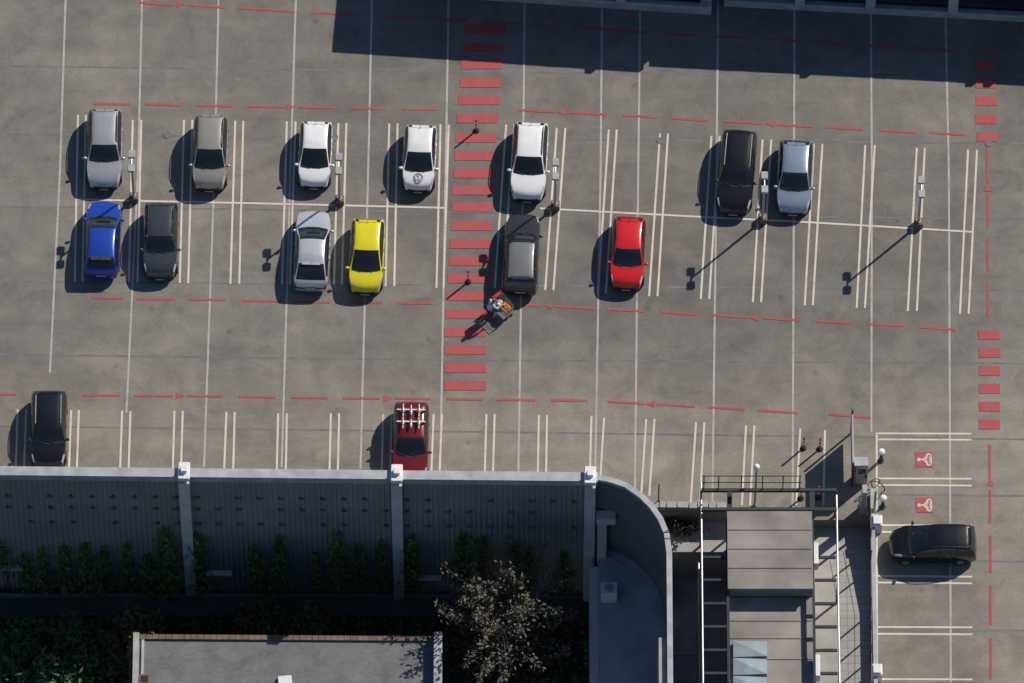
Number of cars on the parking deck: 16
